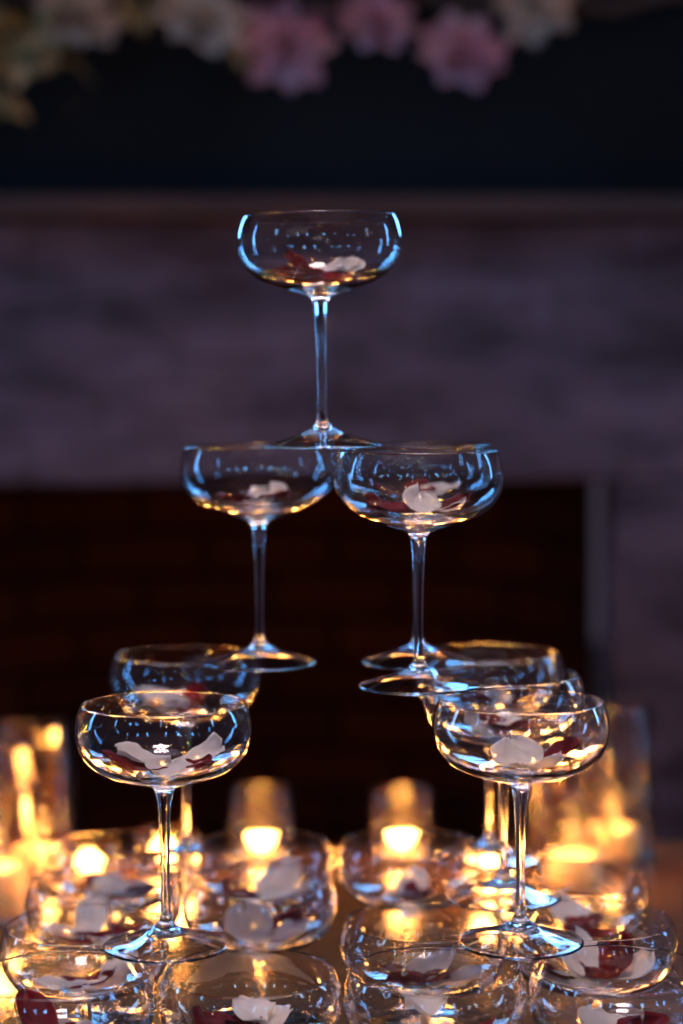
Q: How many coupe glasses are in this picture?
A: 22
